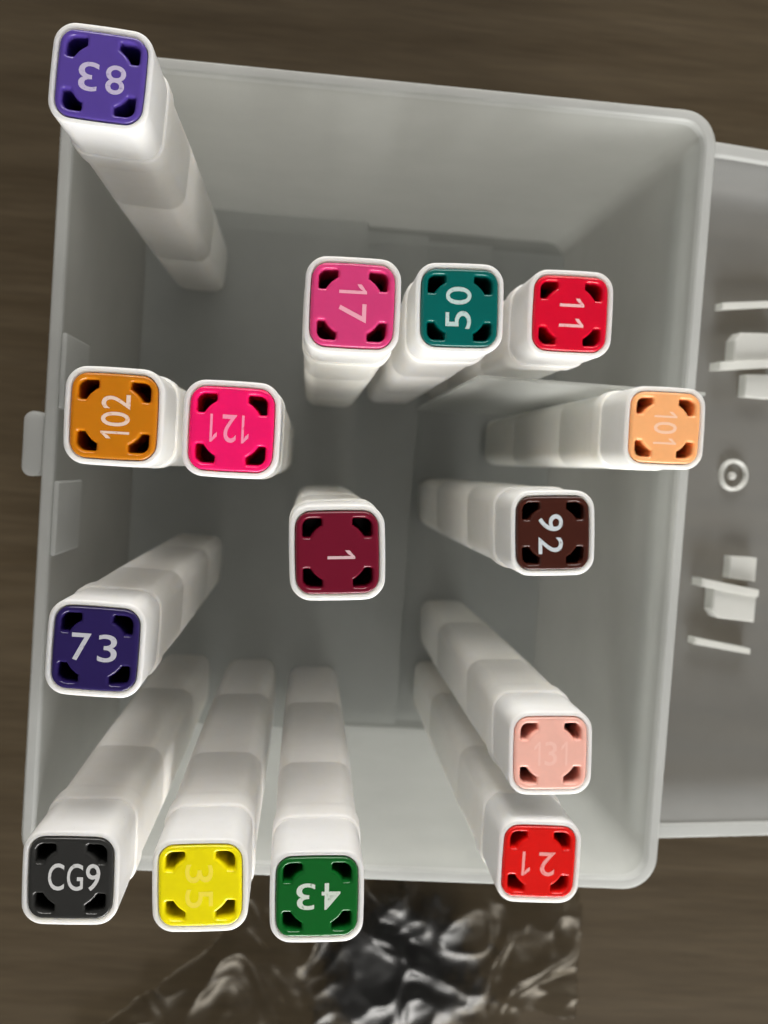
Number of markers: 15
